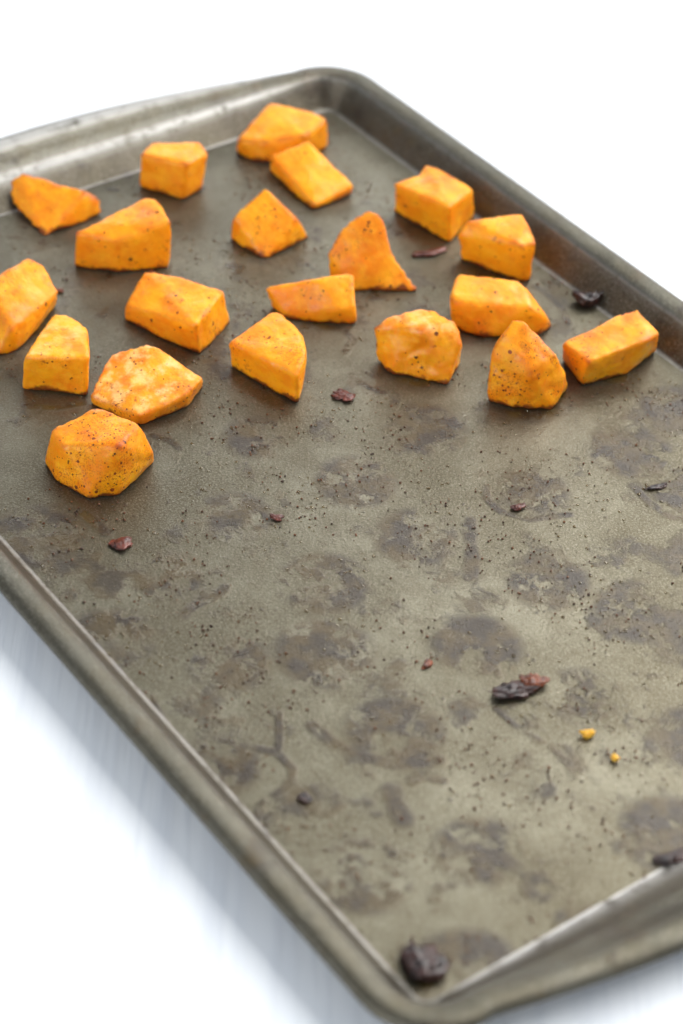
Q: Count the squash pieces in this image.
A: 20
